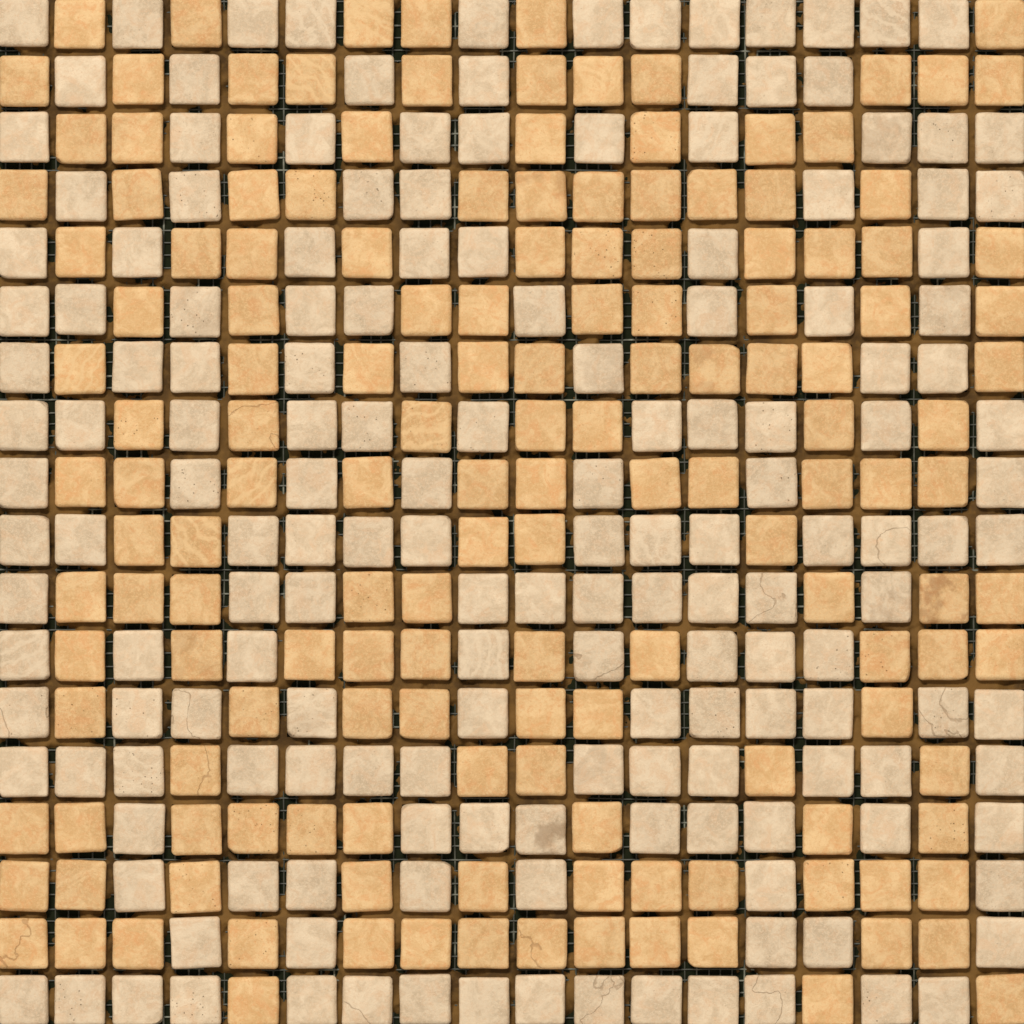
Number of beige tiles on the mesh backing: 169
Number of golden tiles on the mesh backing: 155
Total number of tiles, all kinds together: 324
